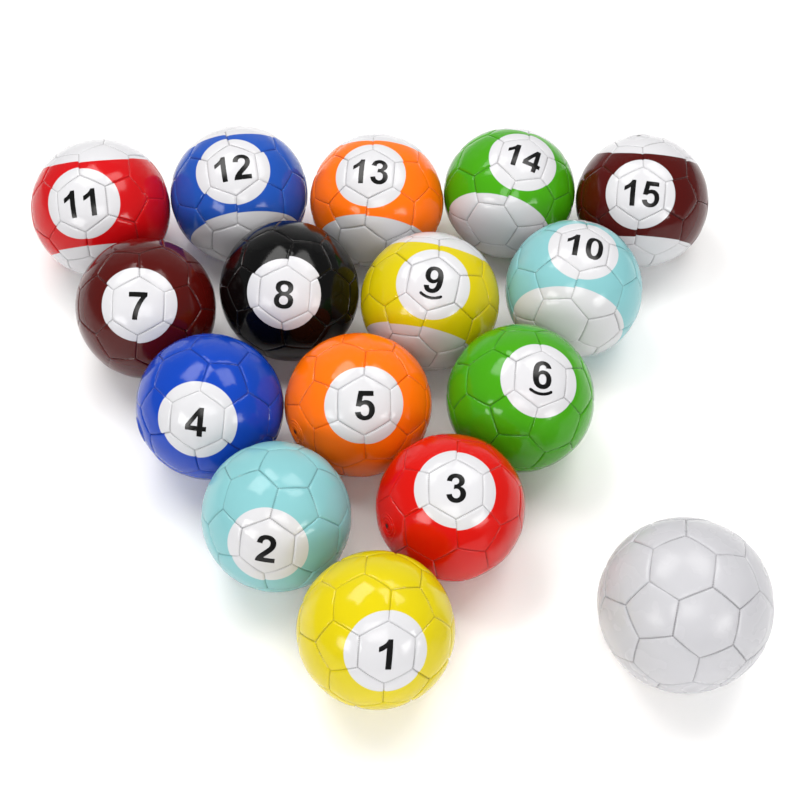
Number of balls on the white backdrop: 16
